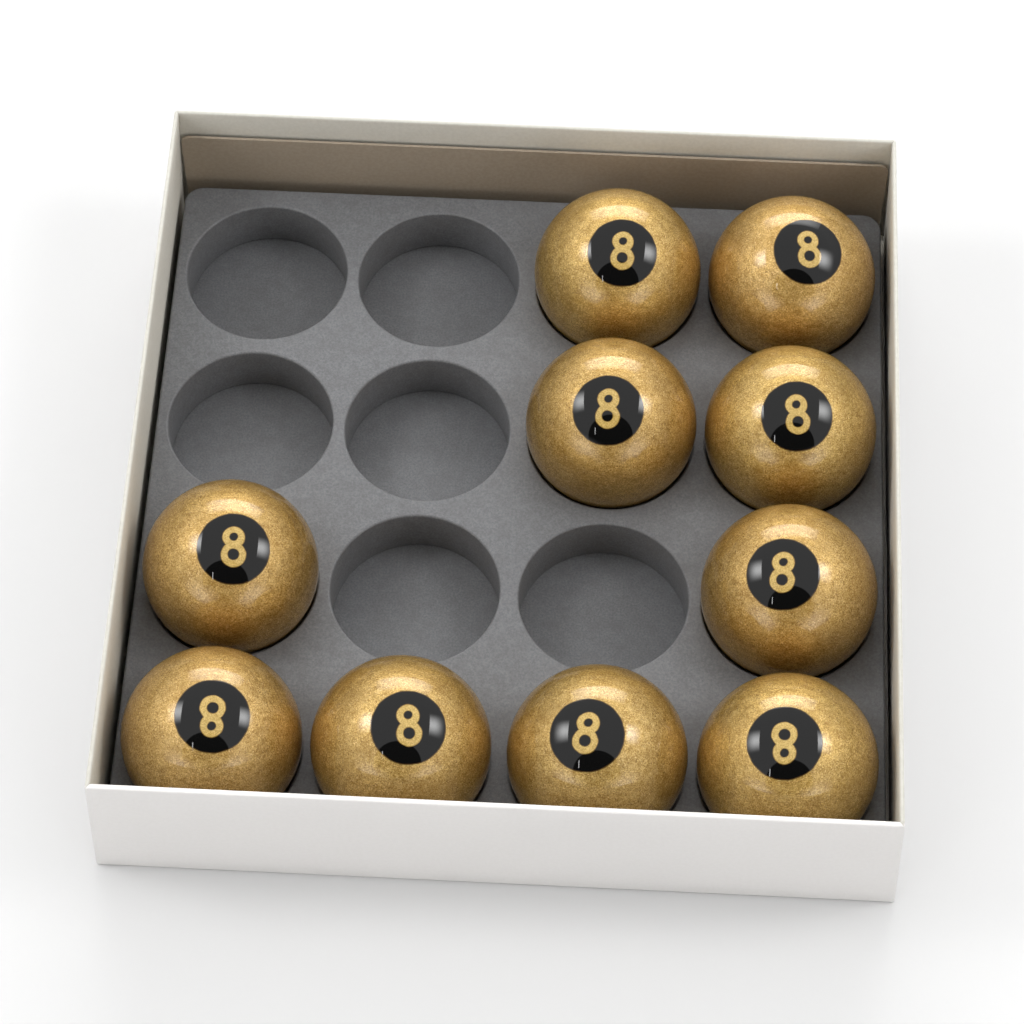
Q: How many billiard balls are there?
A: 10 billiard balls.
